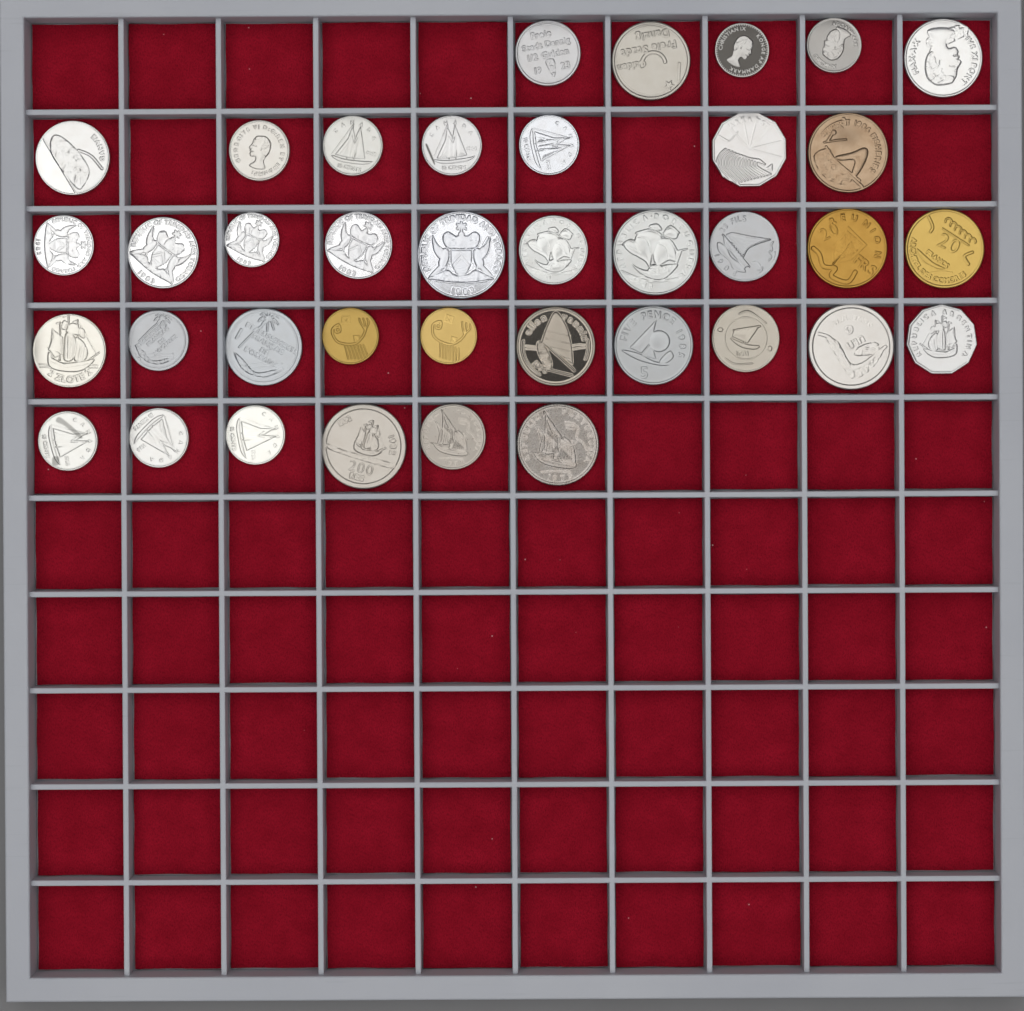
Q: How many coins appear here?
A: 38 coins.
